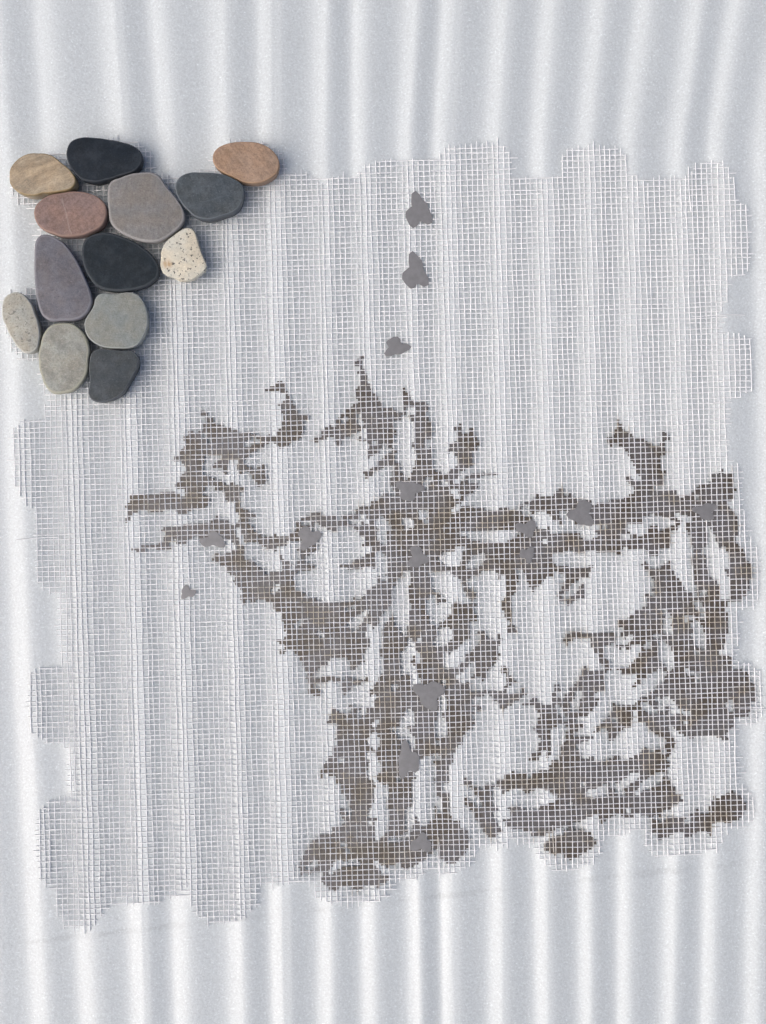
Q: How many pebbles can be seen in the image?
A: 13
